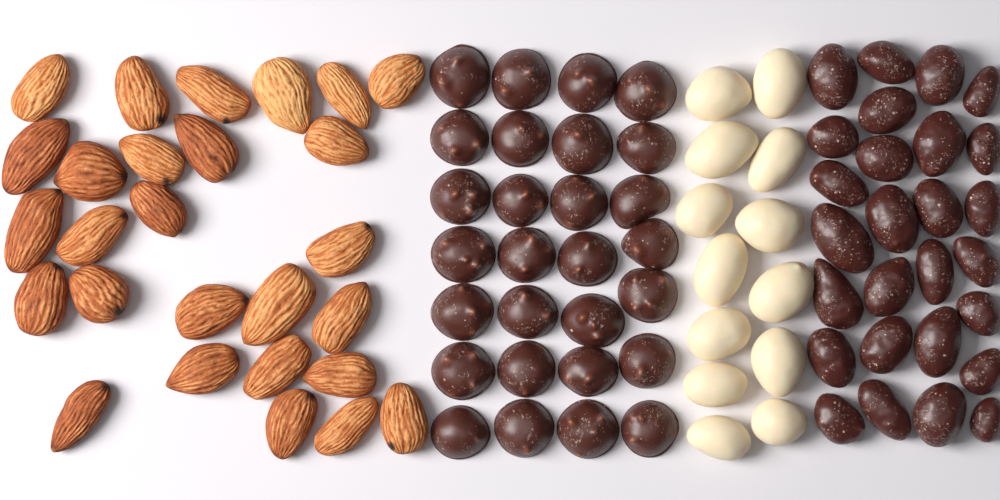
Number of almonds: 27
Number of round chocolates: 28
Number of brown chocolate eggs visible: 27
